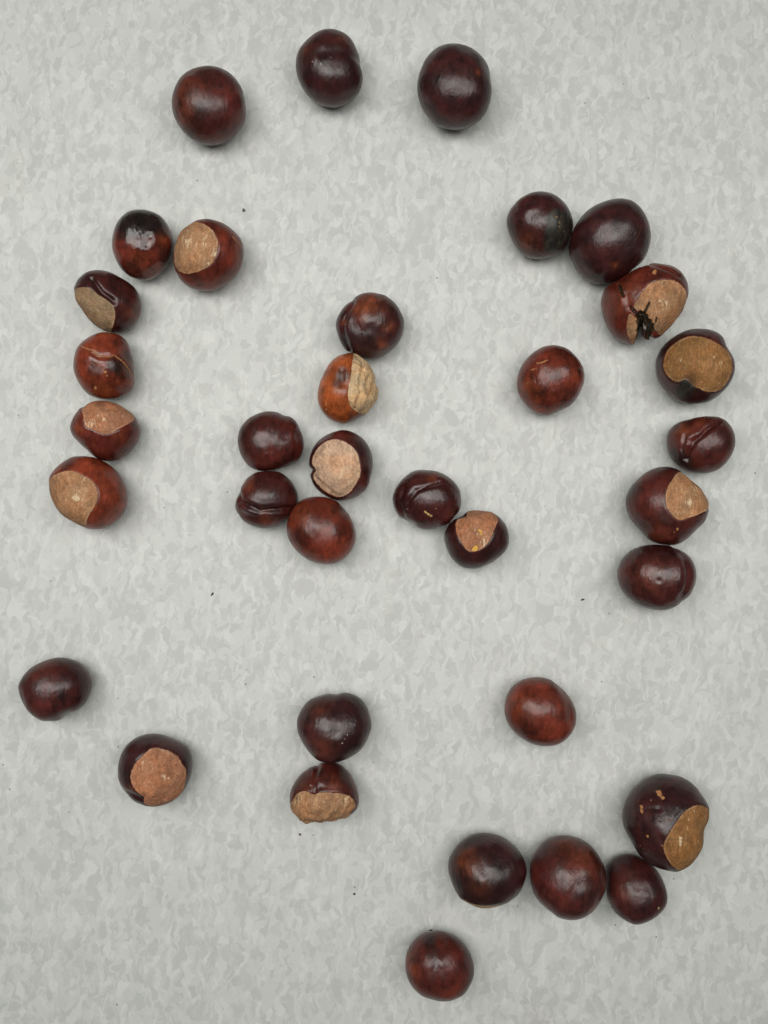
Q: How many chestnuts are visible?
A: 35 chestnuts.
